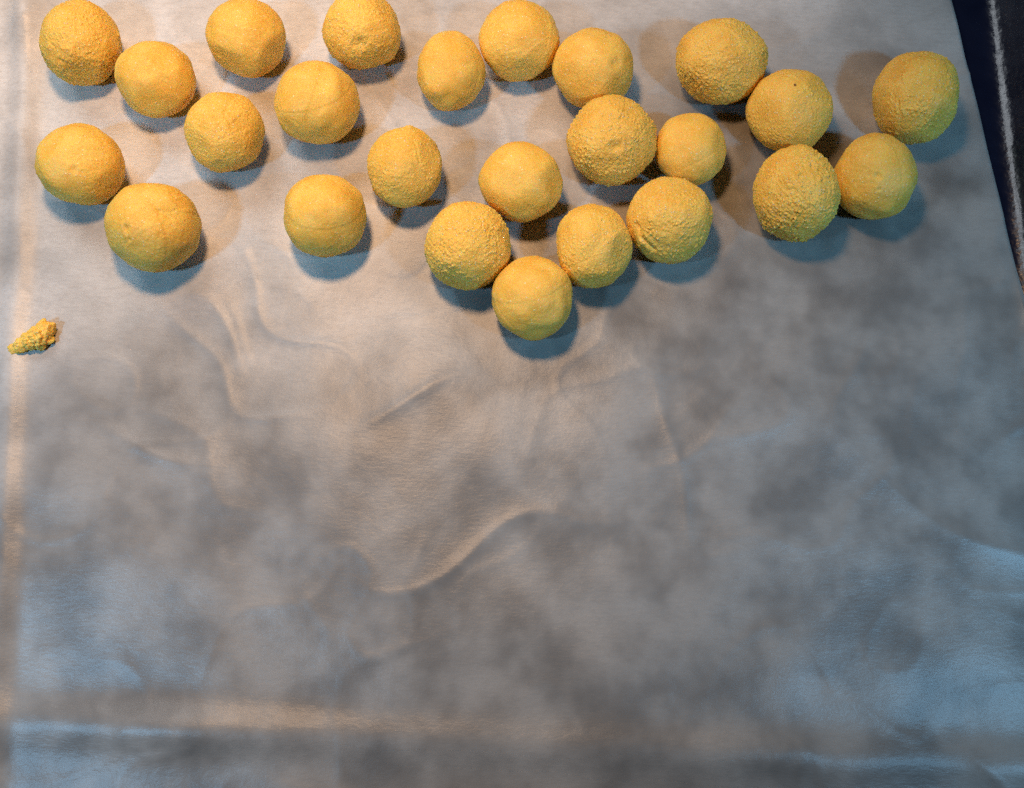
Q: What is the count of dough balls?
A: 25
